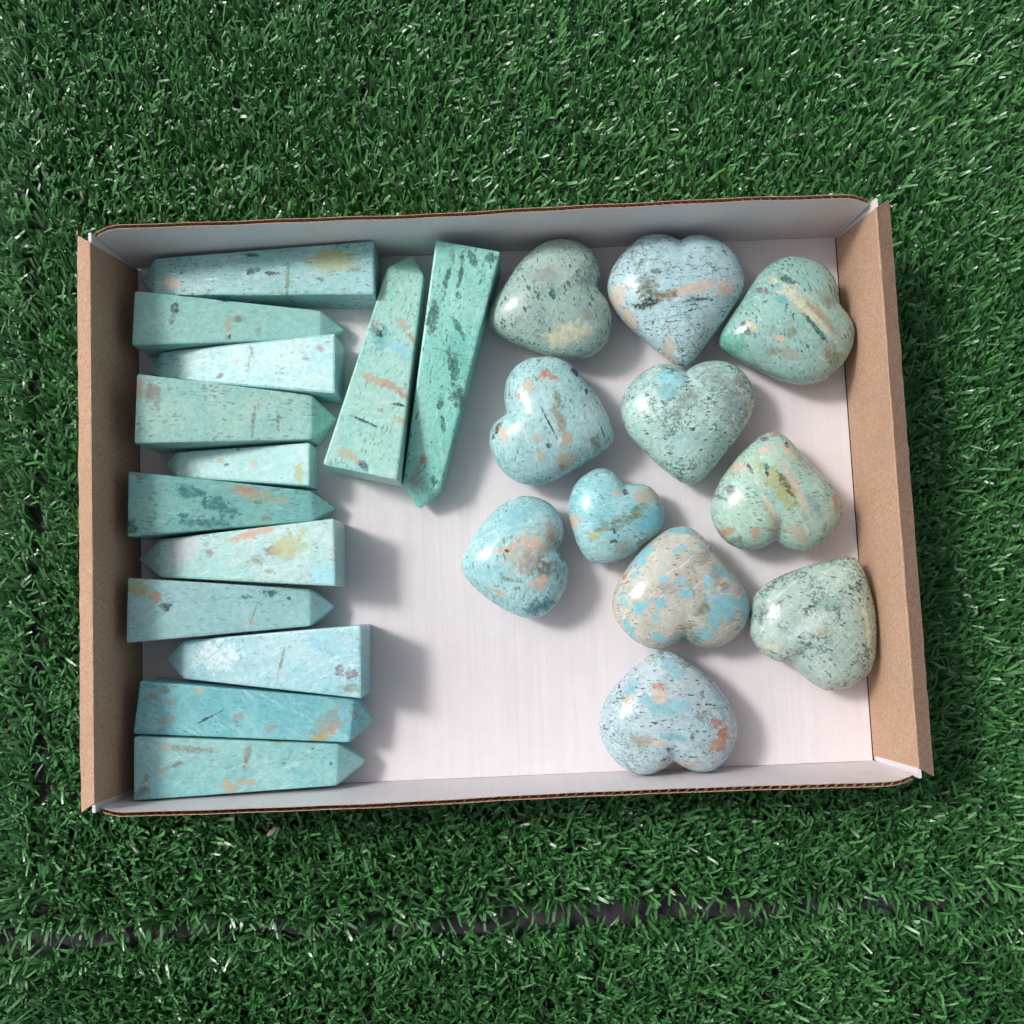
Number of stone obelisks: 13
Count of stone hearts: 11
